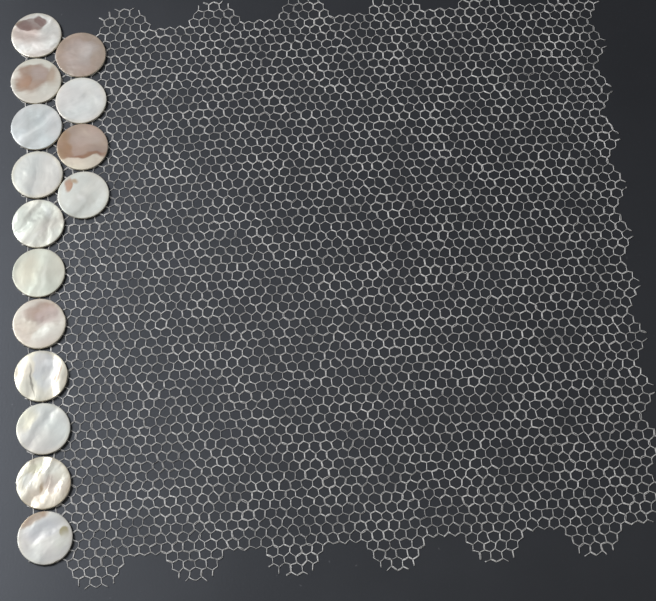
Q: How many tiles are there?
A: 15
